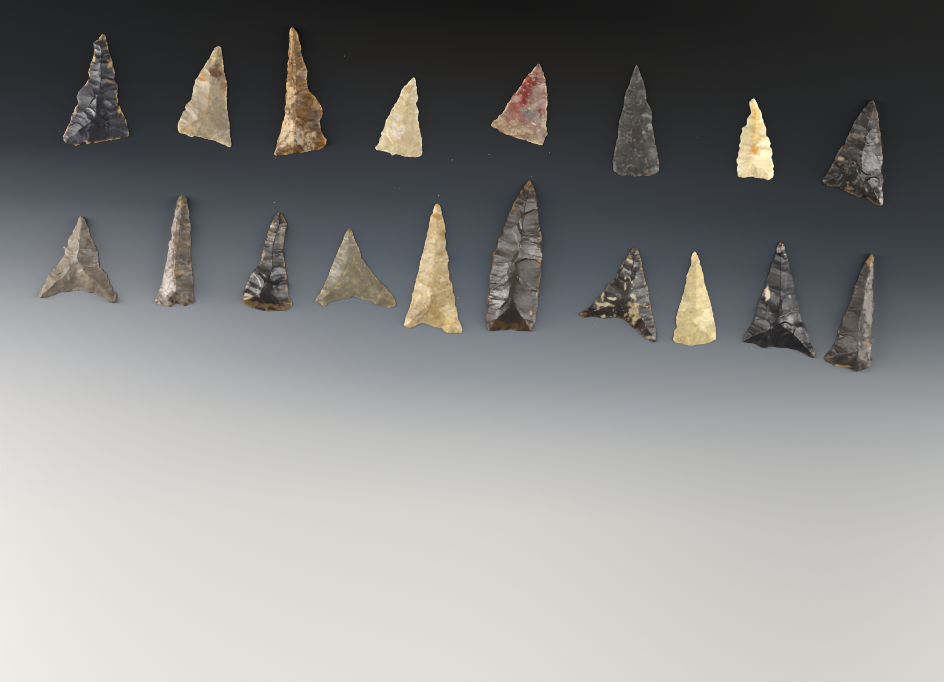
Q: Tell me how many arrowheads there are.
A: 18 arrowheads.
